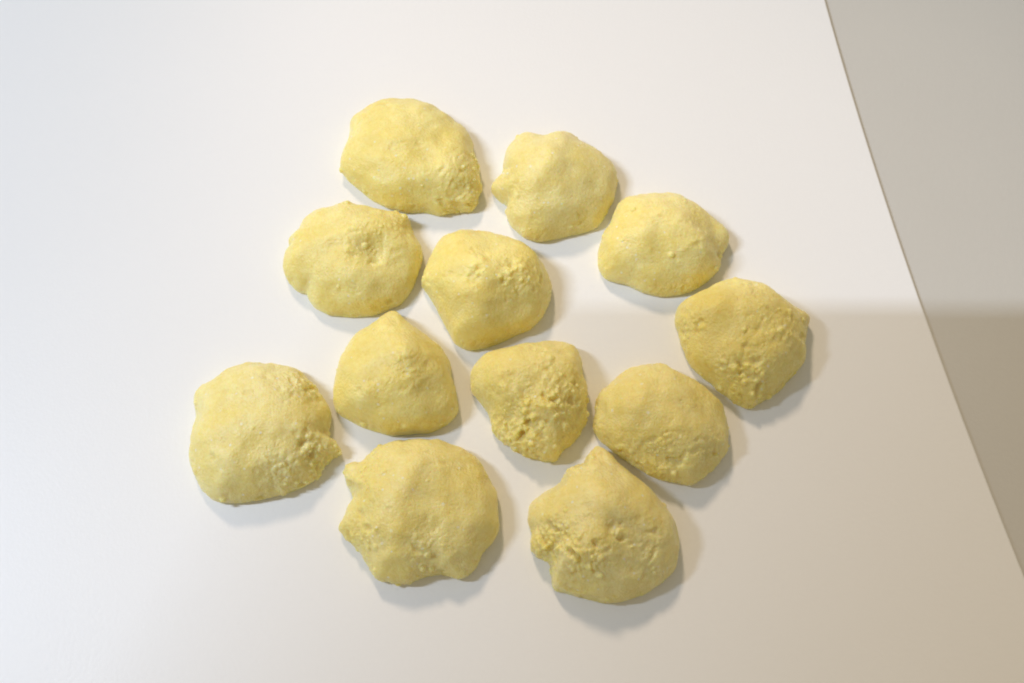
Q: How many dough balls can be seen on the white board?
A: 12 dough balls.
